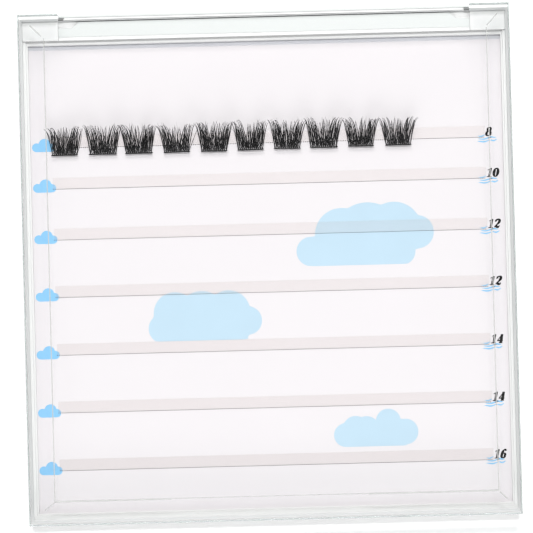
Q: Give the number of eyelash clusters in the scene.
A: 10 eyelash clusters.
